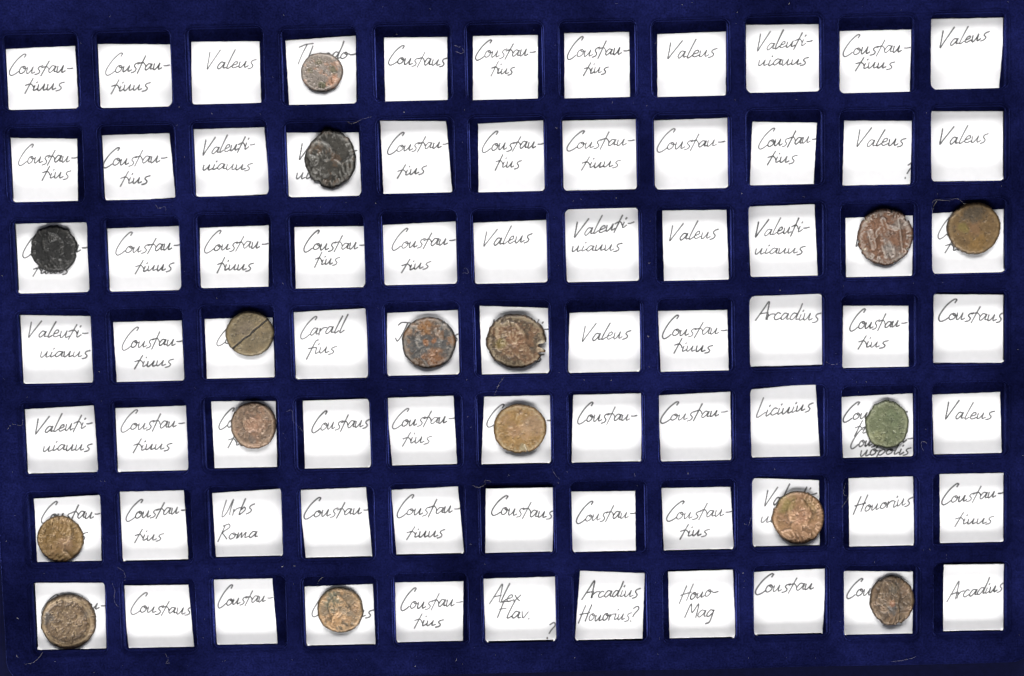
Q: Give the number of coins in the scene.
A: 16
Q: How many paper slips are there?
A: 77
